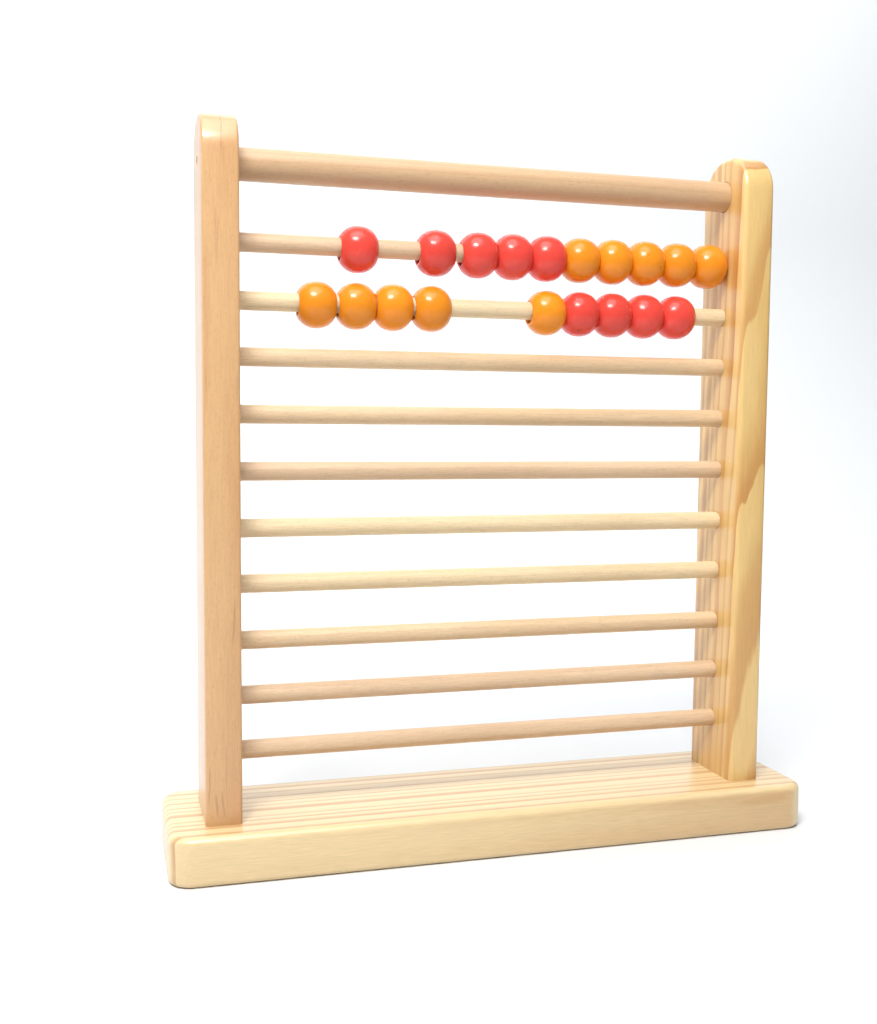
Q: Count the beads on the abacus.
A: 19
